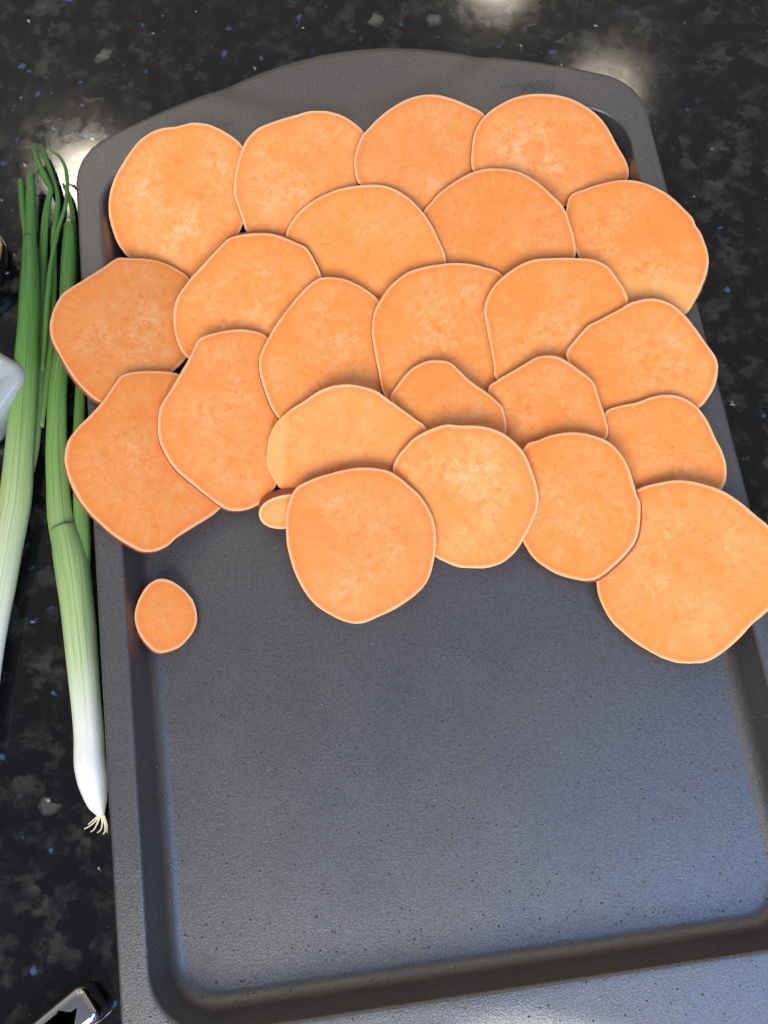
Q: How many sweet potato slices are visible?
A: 25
